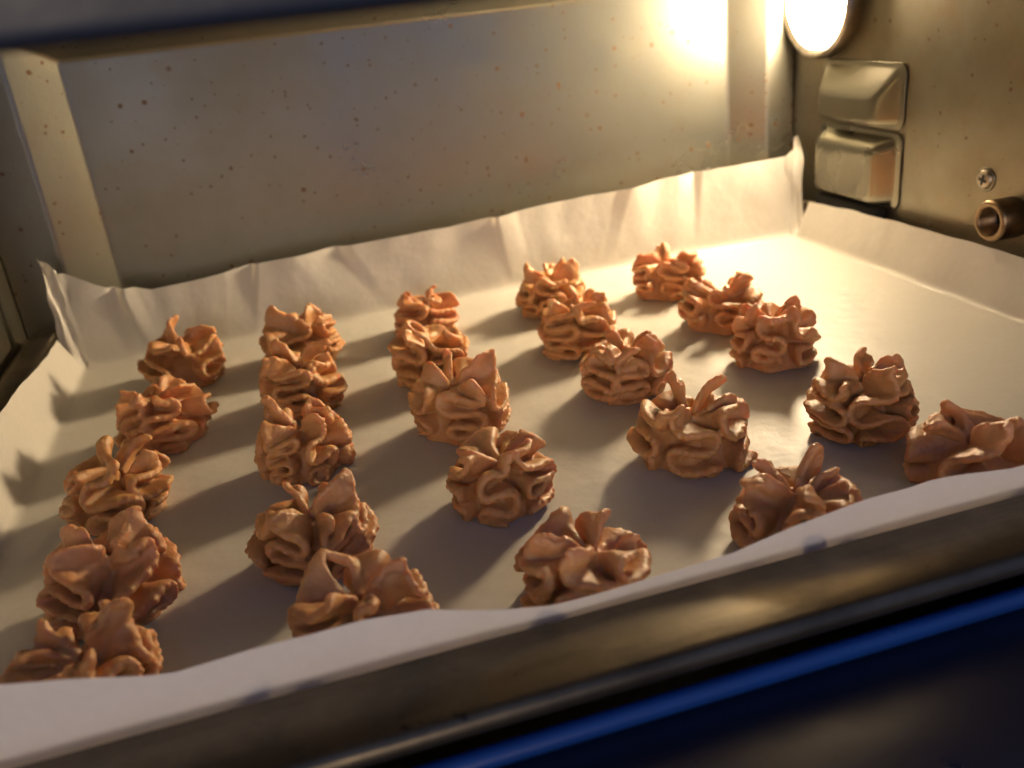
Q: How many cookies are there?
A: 25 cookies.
